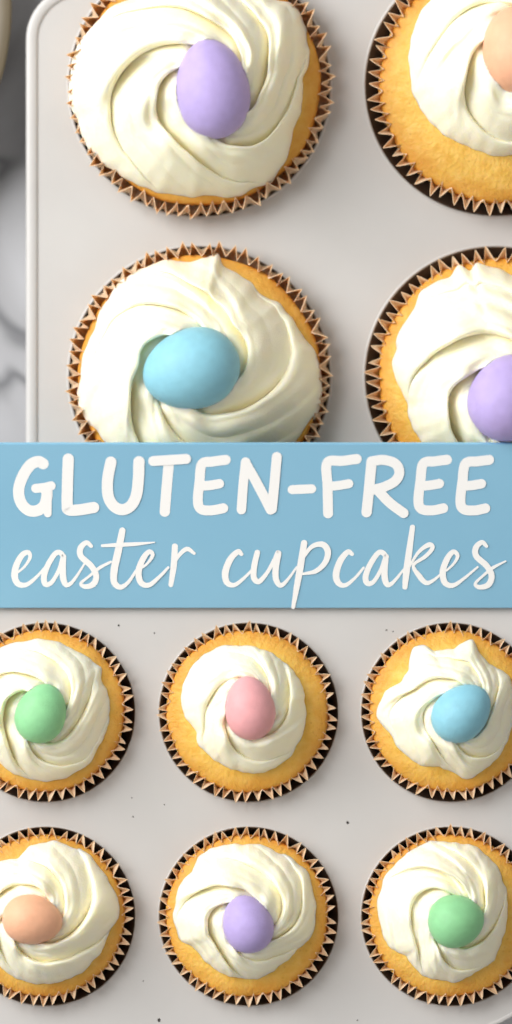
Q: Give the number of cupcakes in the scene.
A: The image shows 10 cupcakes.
